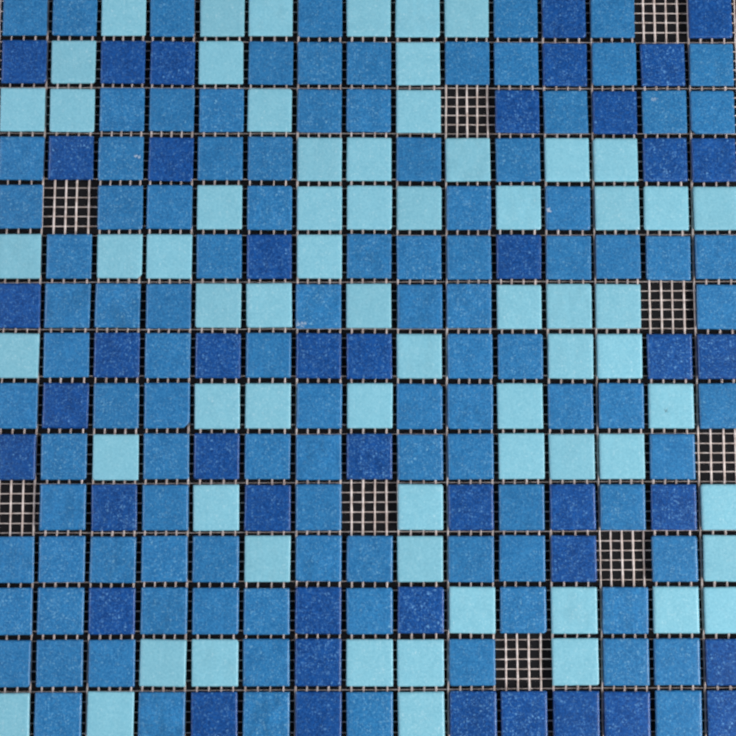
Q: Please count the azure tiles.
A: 105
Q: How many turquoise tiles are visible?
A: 67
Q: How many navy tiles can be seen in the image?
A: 44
